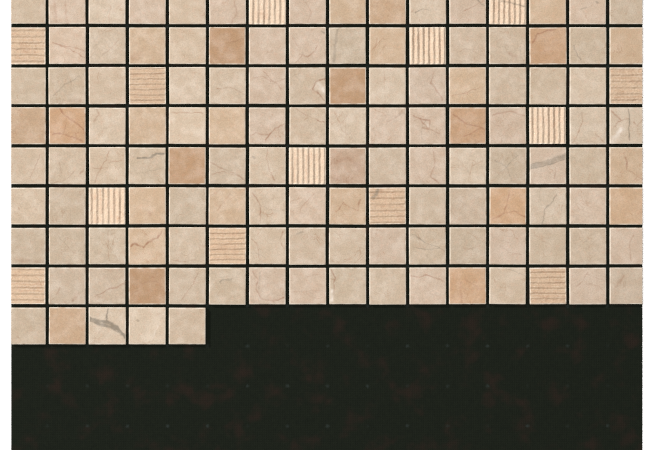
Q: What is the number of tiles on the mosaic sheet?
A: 133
